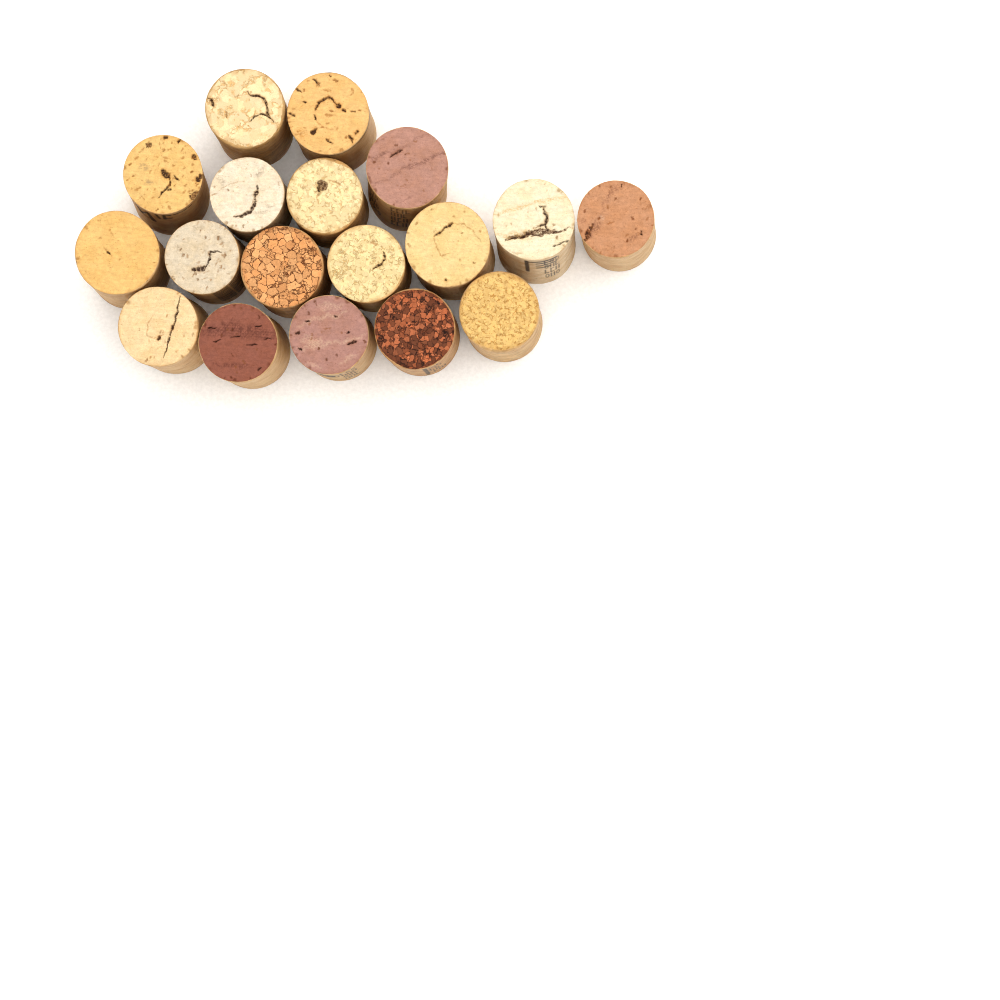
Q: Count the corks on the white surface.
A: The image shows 18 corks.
